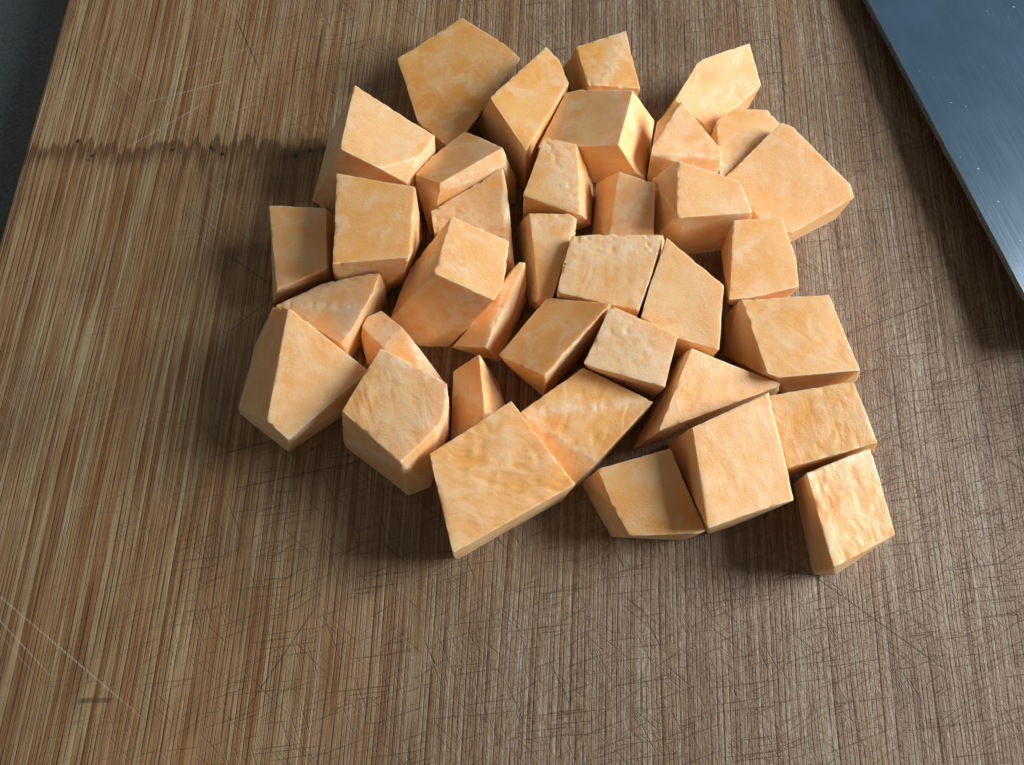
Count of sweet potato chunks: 37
